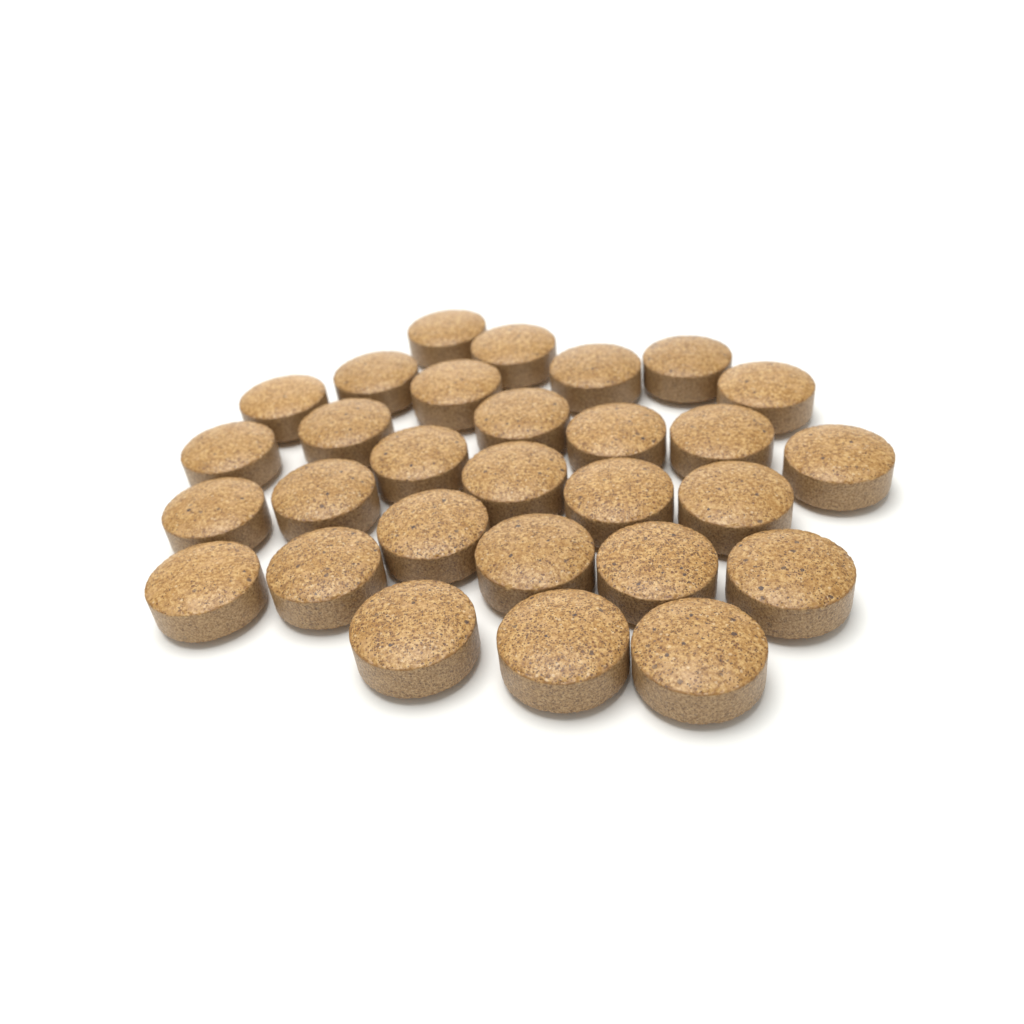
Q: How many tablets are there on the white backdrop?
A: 29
